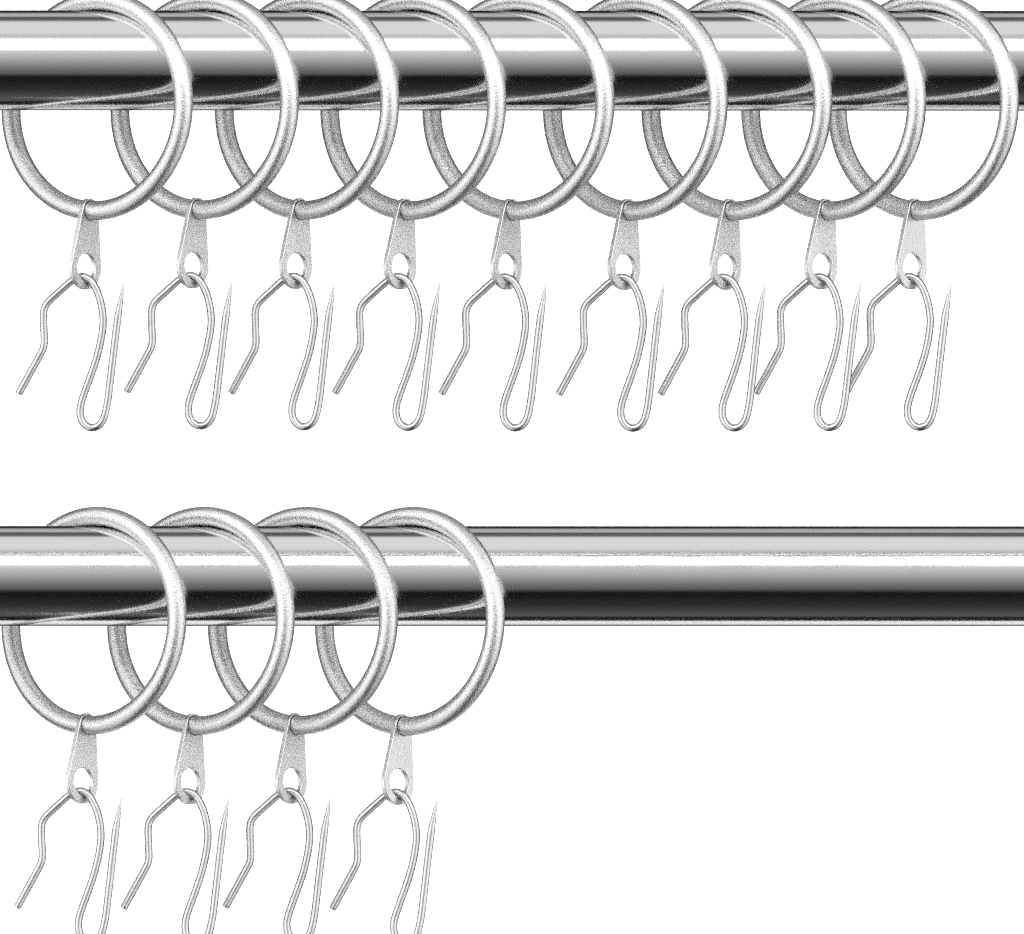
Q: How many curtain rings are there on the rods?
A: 13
